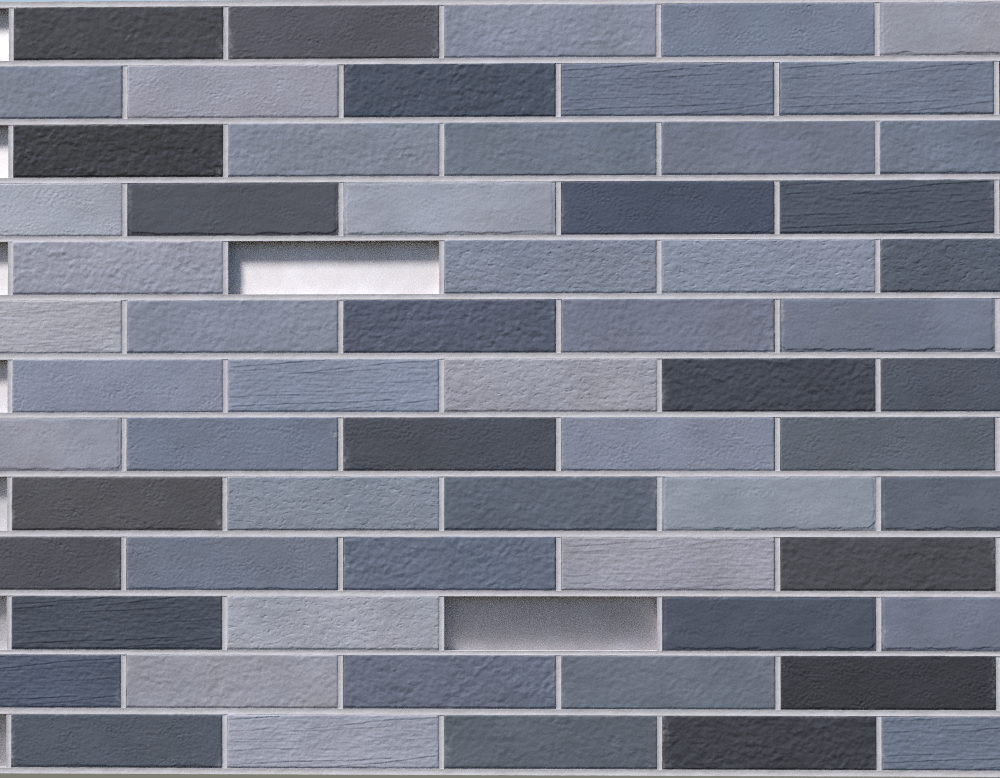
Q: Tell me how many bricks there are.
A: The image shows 63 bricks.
